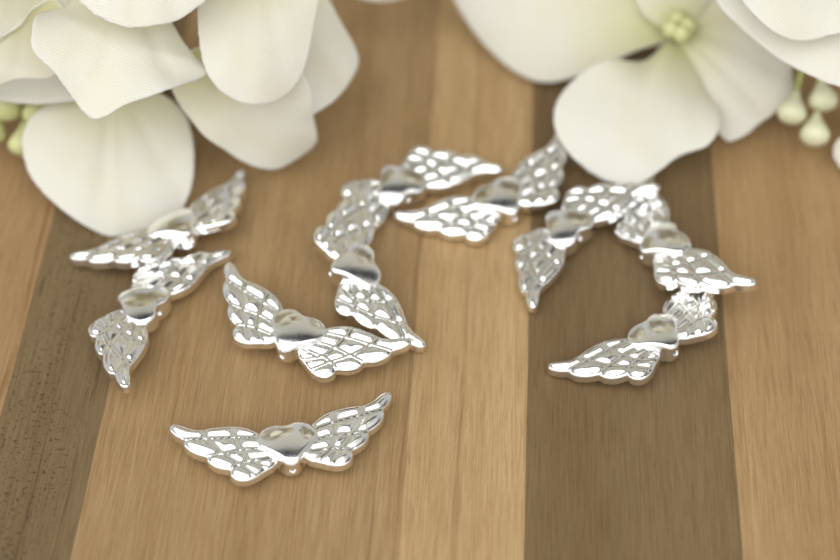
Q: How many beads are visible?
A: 10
